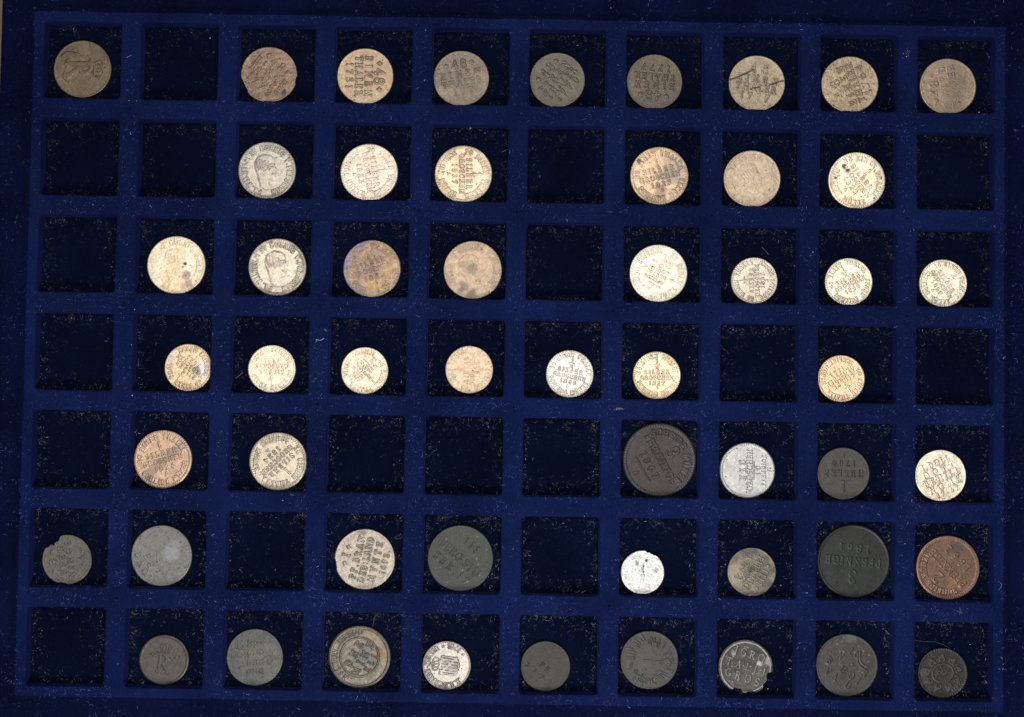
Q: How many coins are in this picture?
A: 53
